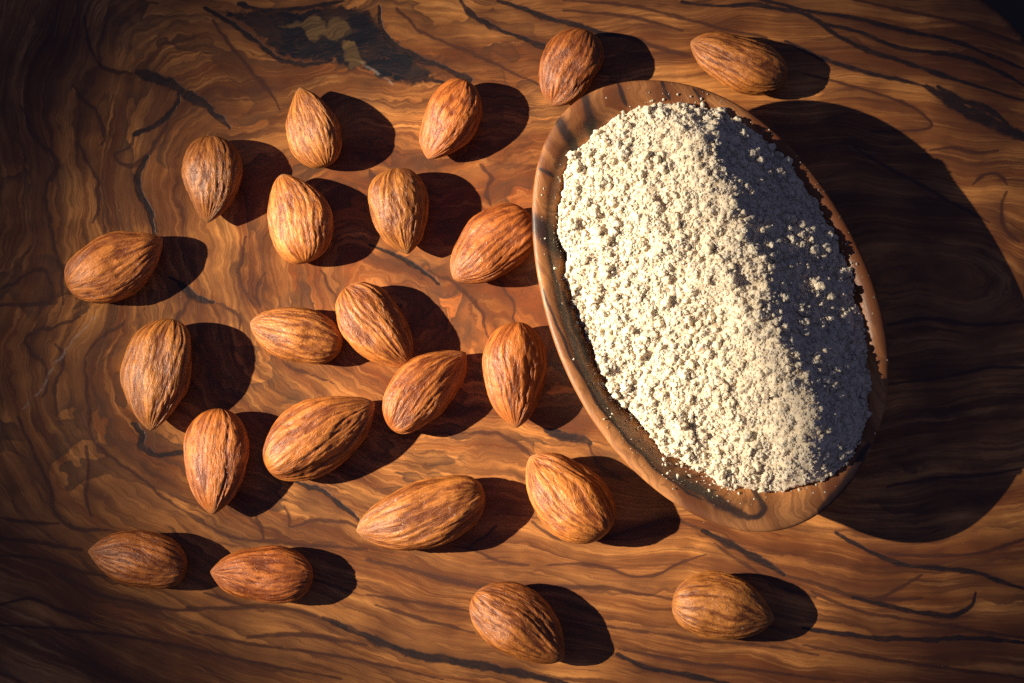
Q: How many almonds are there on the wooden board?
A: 22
